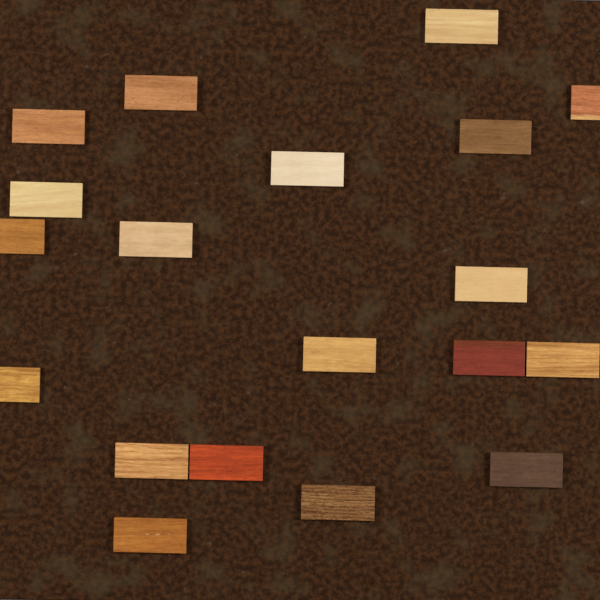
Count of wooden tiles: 19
